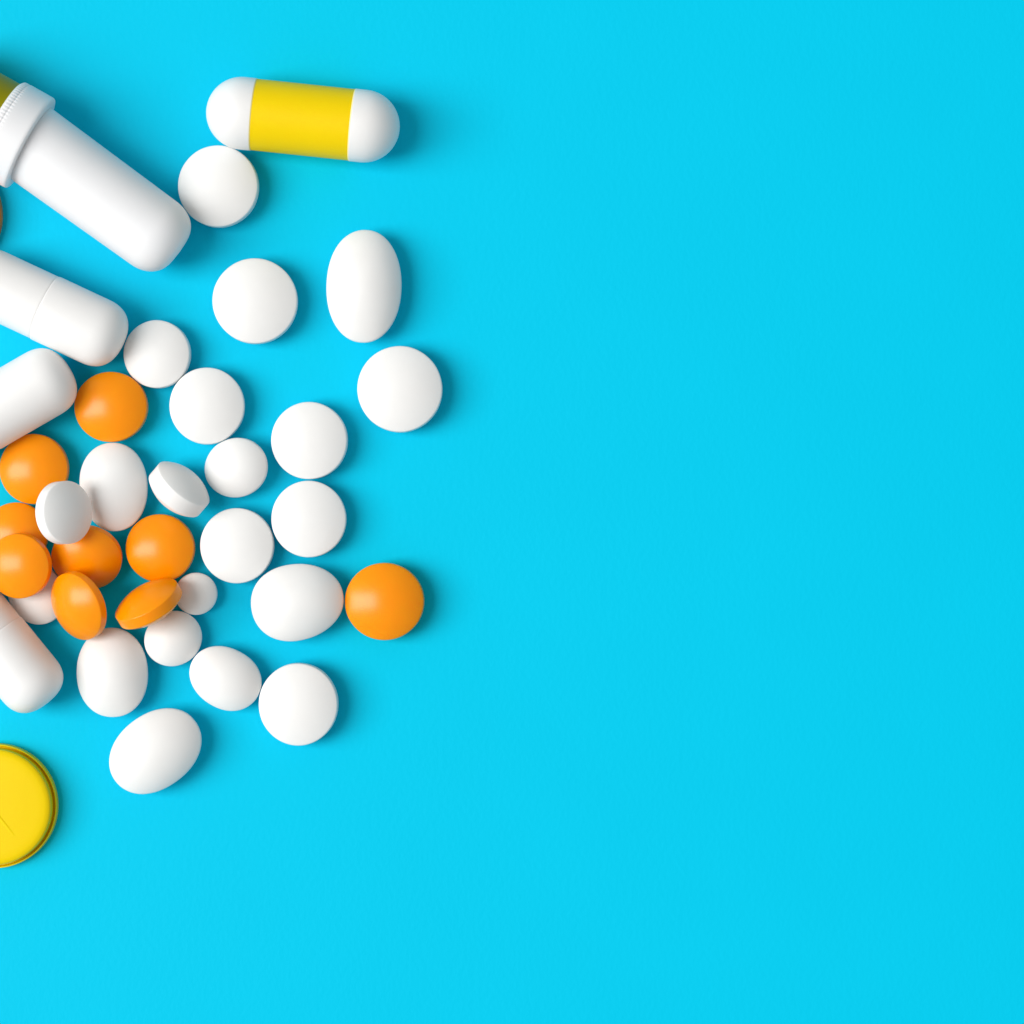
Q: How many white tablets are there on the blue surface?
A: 21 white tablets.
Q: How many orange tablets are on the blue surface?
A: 9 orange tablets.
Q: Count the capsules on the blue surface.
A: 4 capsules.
